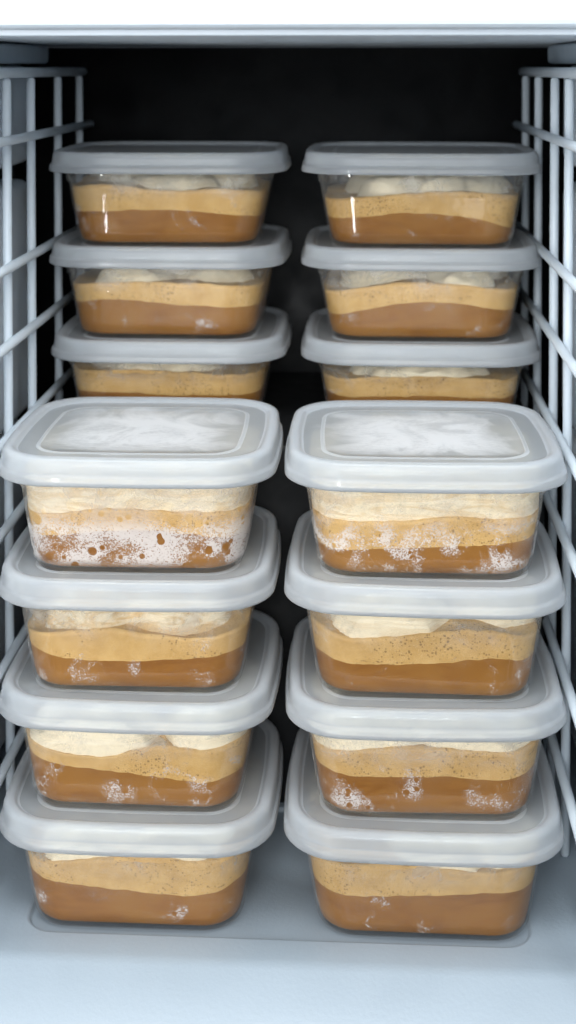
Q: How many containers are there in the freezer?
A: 14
